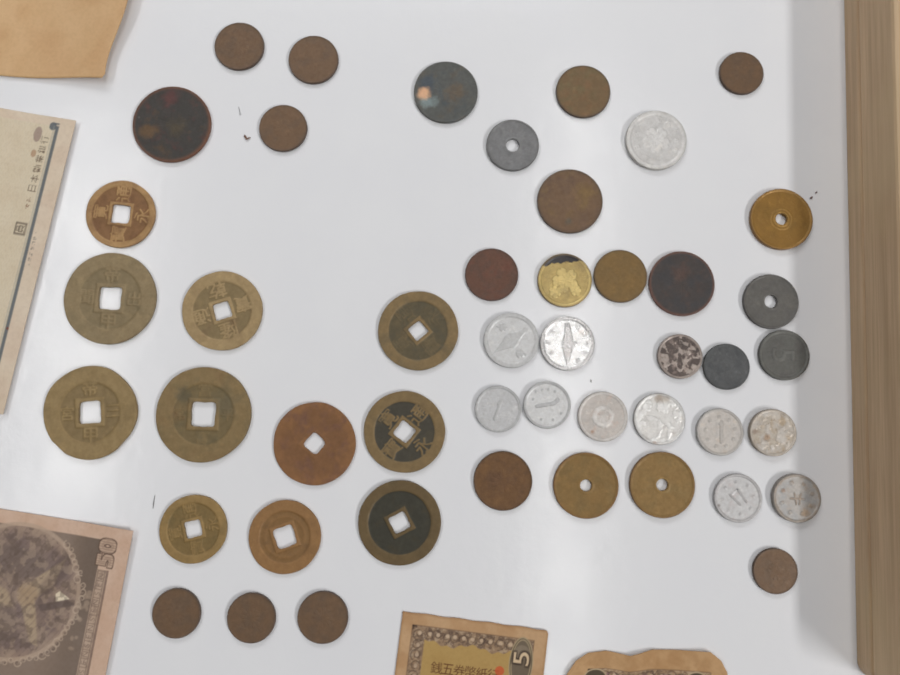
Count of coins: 47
